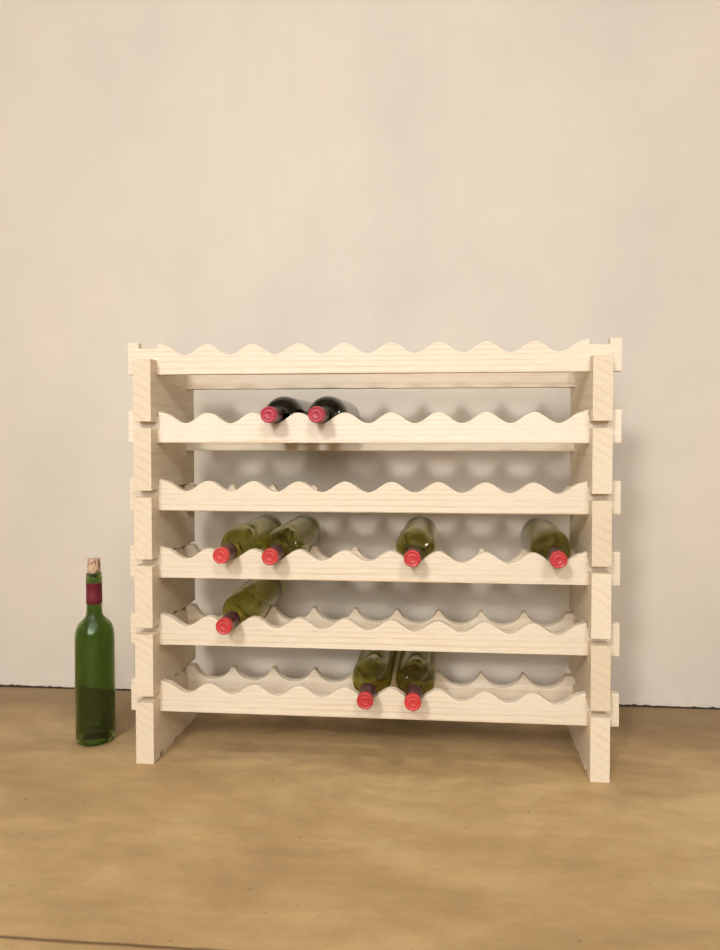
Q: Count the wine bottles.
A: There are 10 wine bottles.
